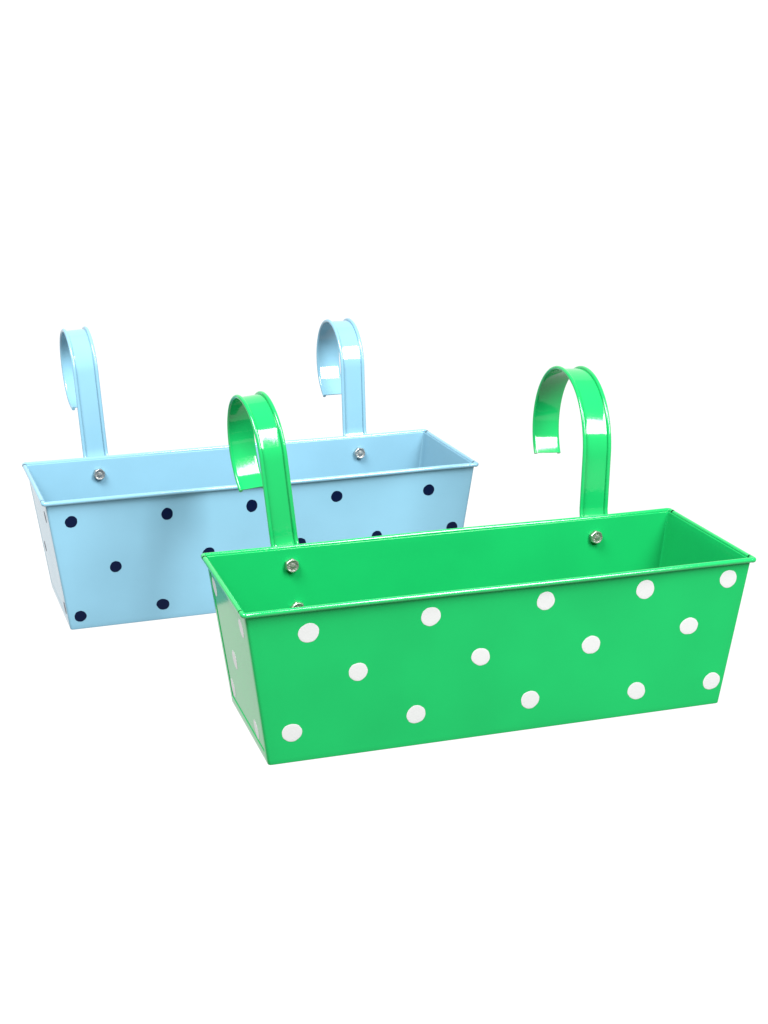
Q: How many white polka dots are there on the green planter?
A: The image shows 19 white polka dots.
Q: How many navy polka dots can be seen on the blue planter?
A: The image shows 15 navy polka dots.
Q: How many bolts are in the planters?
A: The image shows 5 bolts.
